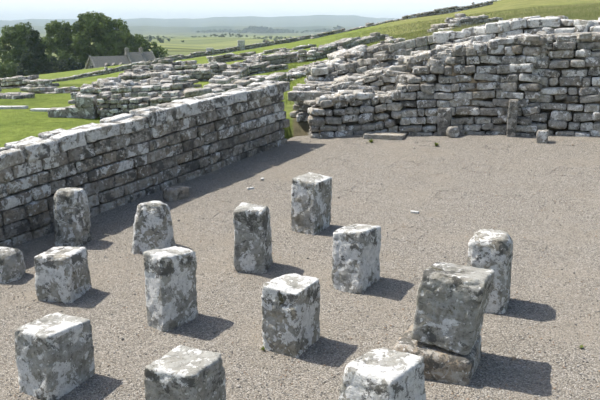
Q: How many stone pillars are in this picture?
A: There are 14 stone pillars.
